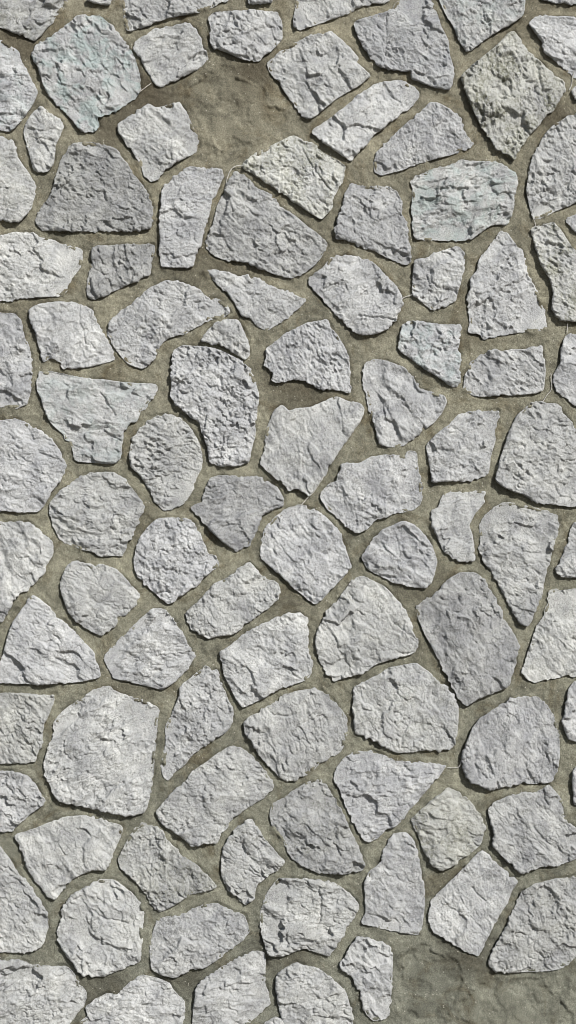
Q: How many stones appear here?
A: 100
